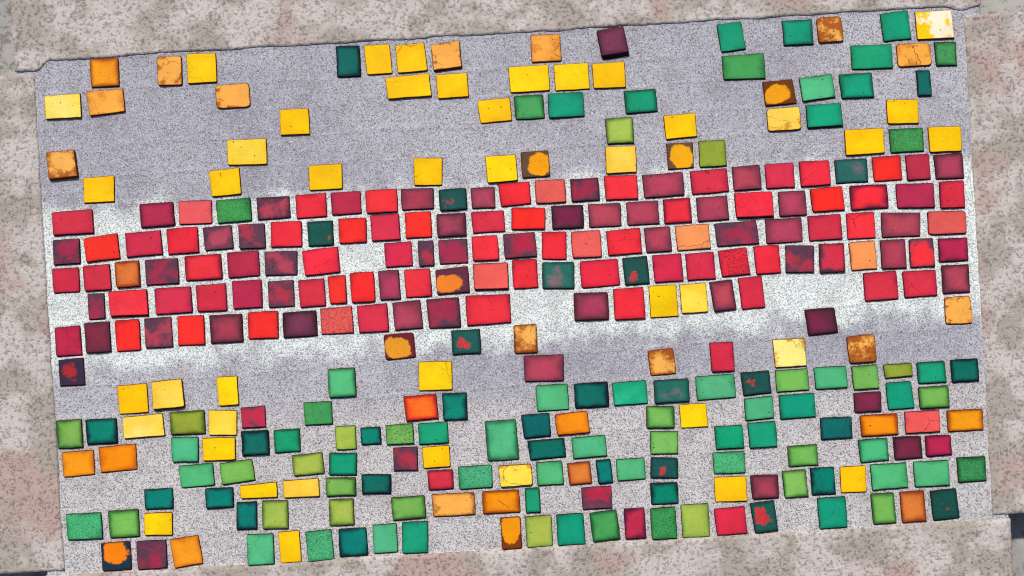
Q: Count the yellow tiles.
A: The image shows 43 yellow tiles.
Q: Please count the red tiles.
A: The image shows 127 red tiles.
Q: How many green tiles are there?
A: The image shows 105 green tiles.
